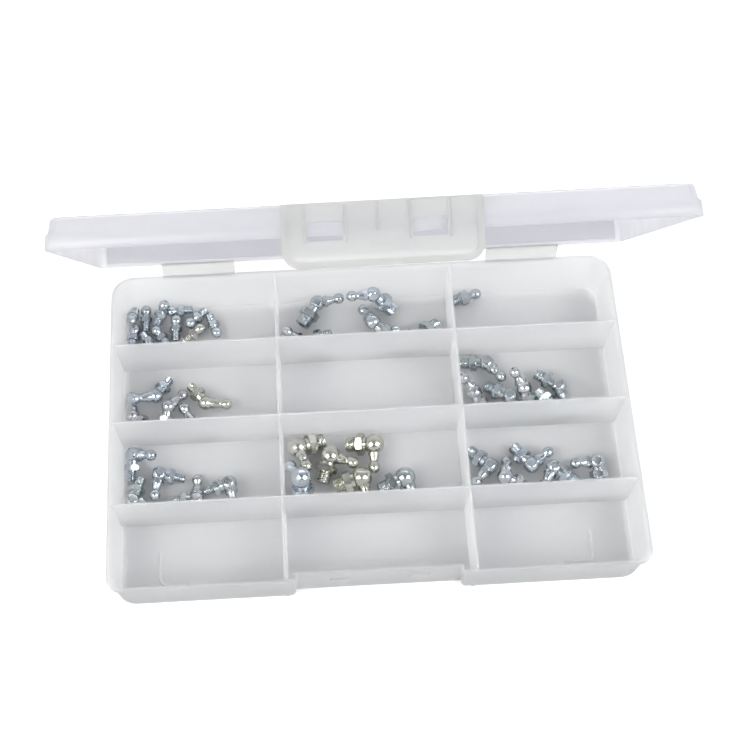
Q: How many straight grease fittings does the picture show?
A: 12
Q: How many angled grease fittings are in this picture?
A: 32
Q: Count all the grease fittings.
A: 44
